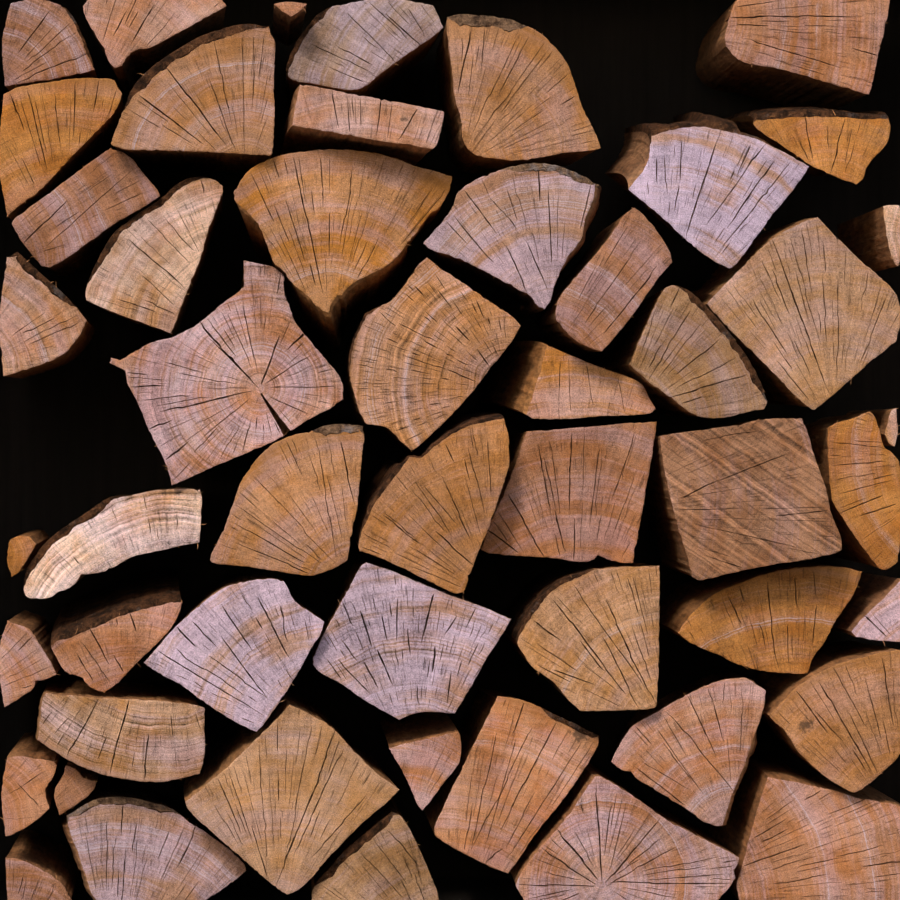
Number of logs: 51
